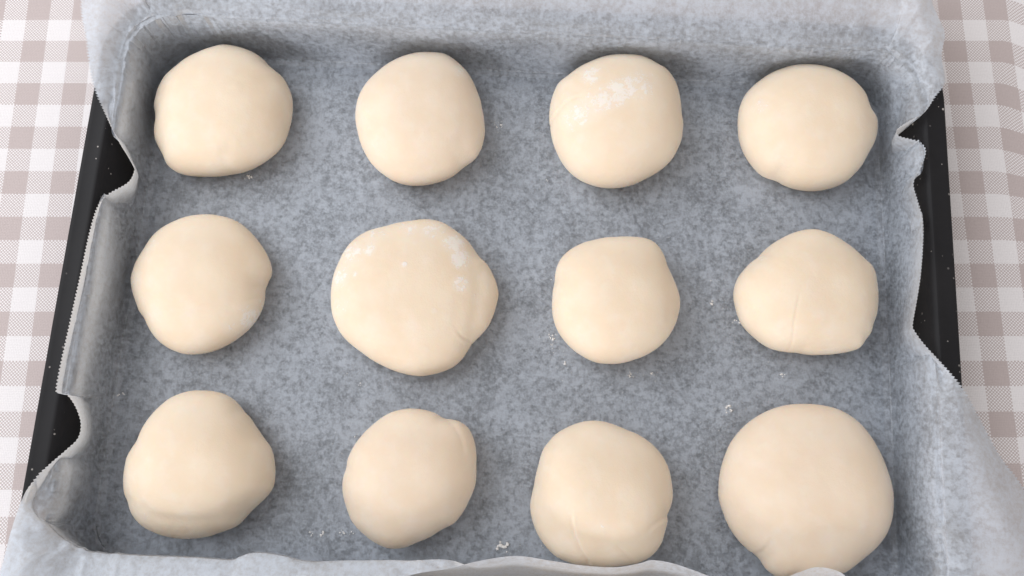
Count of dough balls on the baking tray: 12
